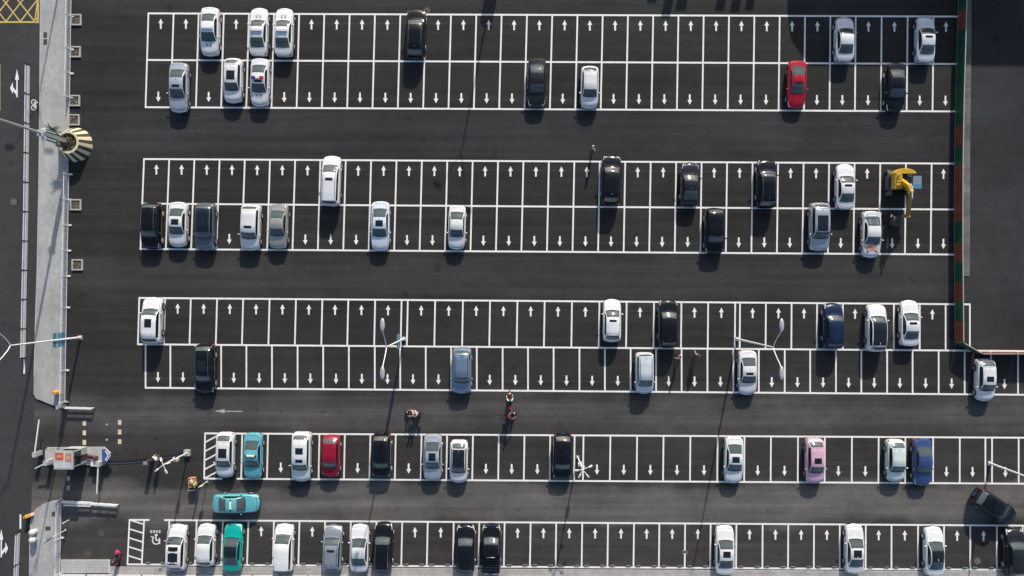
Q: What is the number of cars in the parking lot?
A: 66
